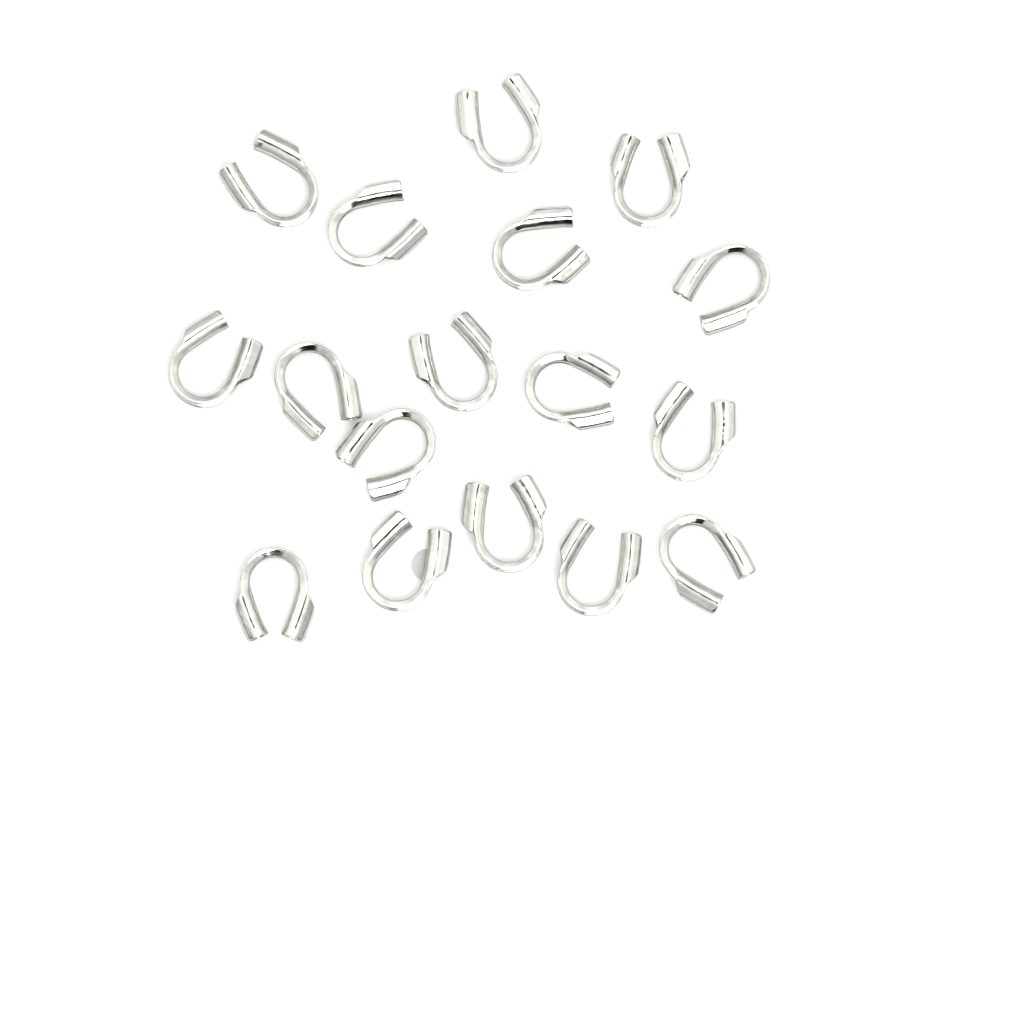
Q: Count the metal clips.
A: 17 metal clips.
